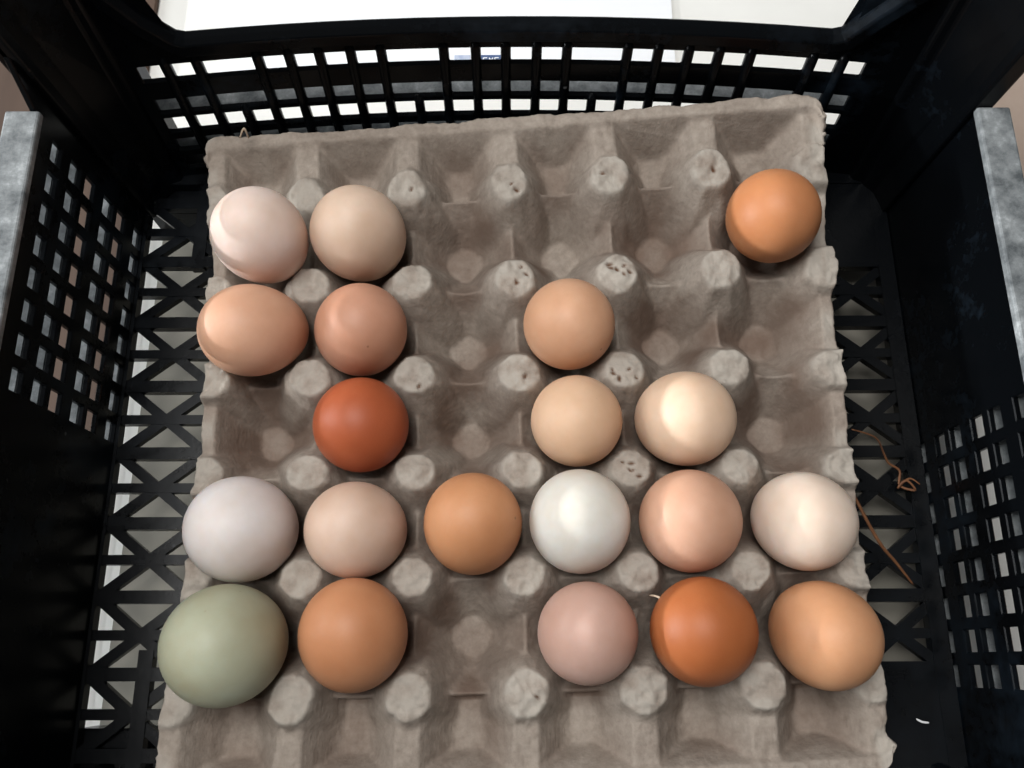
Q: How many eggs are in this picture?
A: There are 20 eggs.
